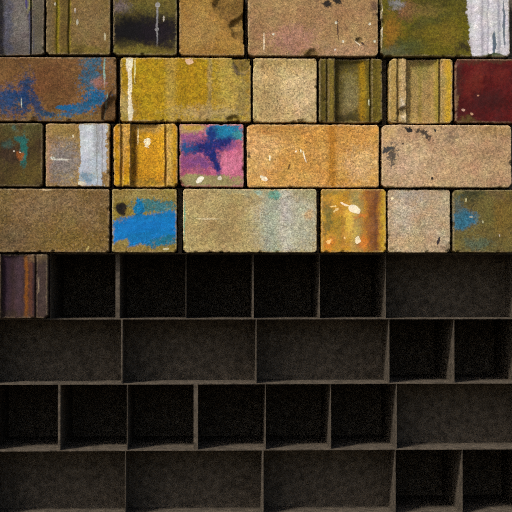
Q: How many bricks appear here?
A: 25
